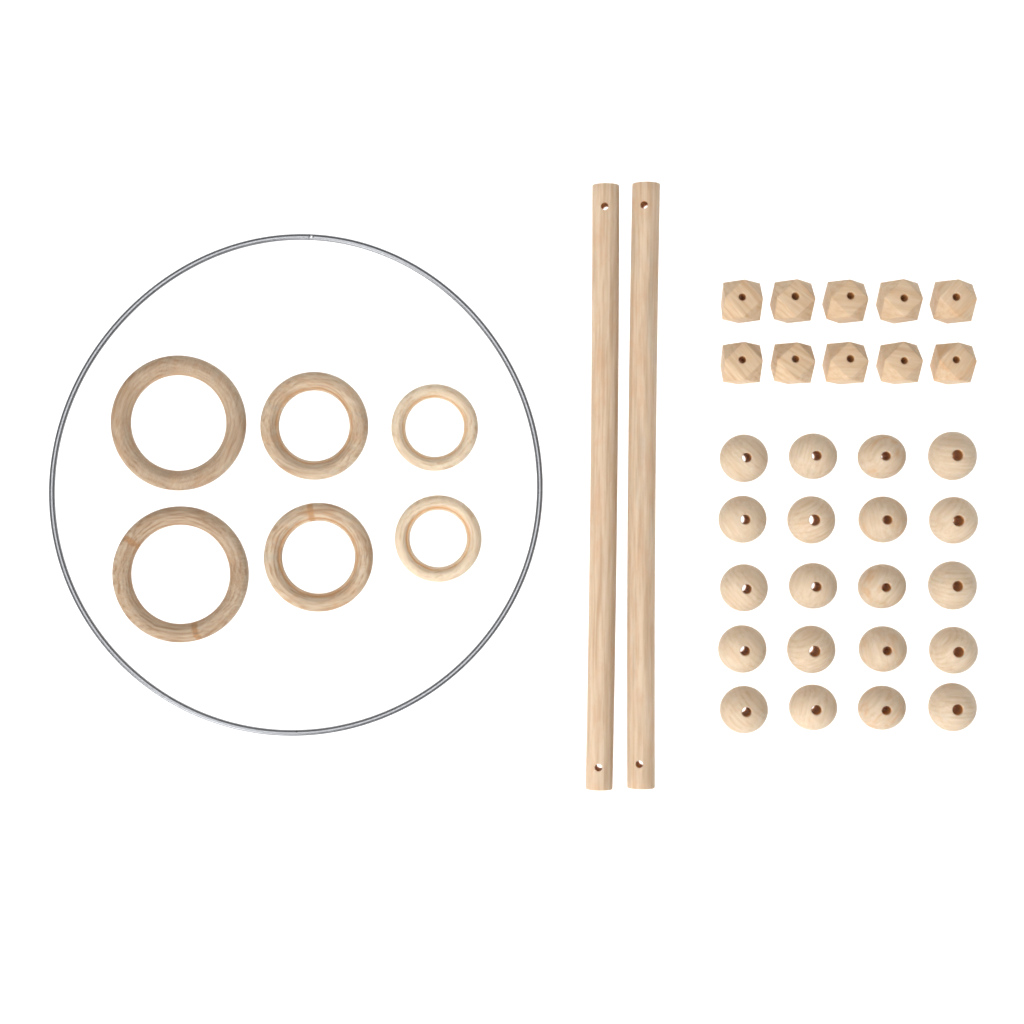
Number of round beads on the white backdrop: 20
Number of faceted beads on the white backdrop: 10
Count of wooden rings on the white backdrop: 6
